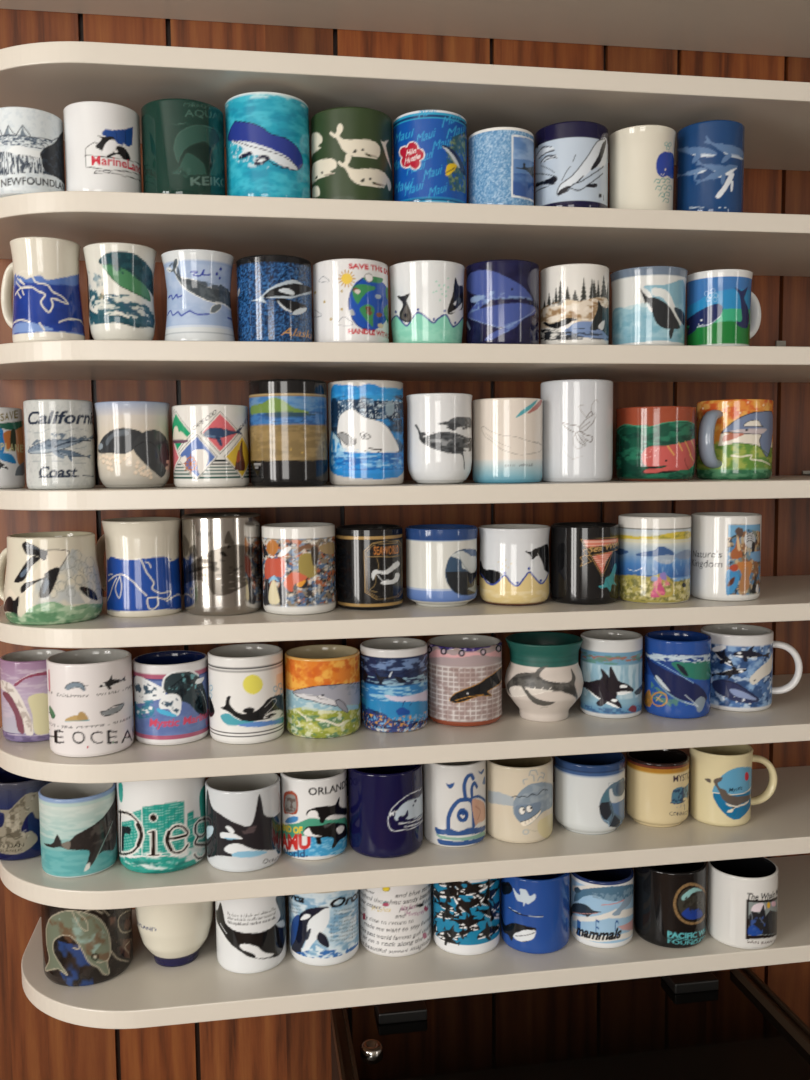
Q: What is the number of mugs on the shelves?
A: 73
